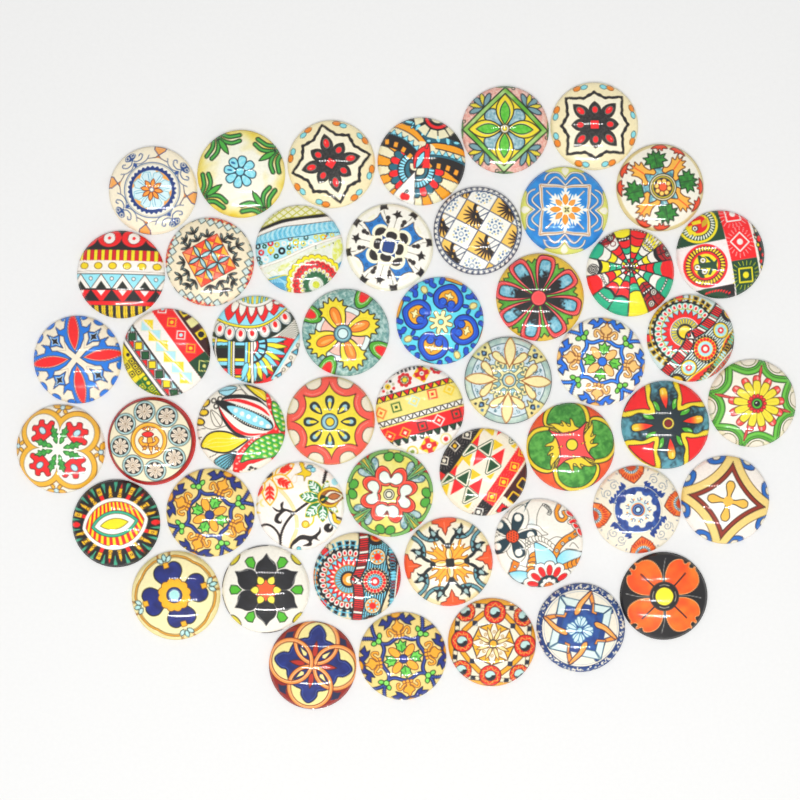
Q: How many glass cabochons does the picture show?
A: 49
